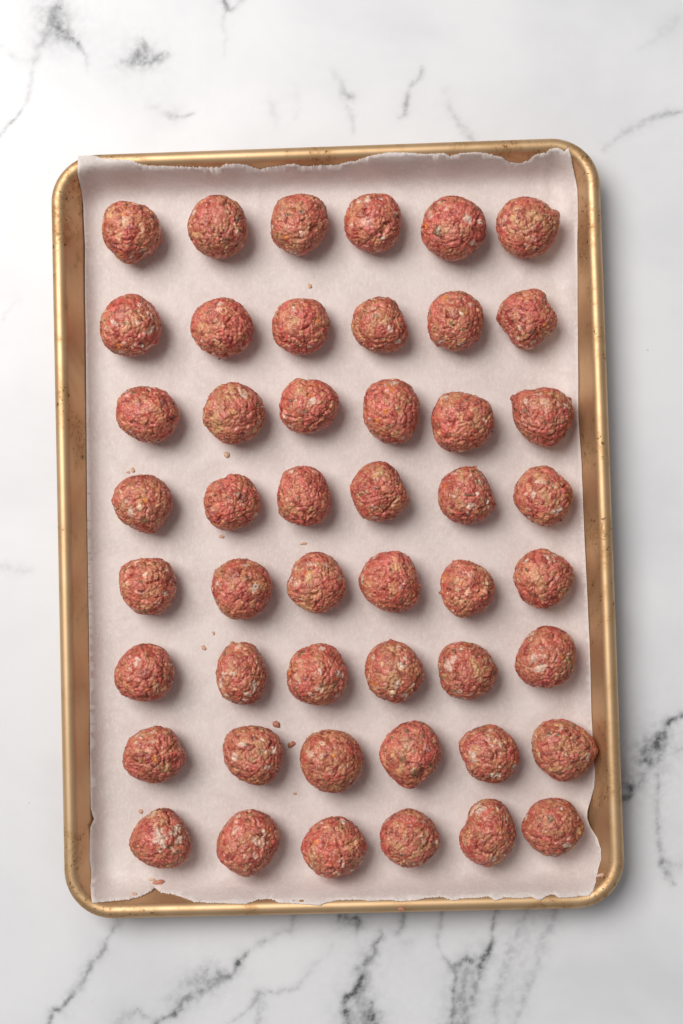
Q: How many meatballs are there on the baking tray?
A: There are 48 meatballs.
